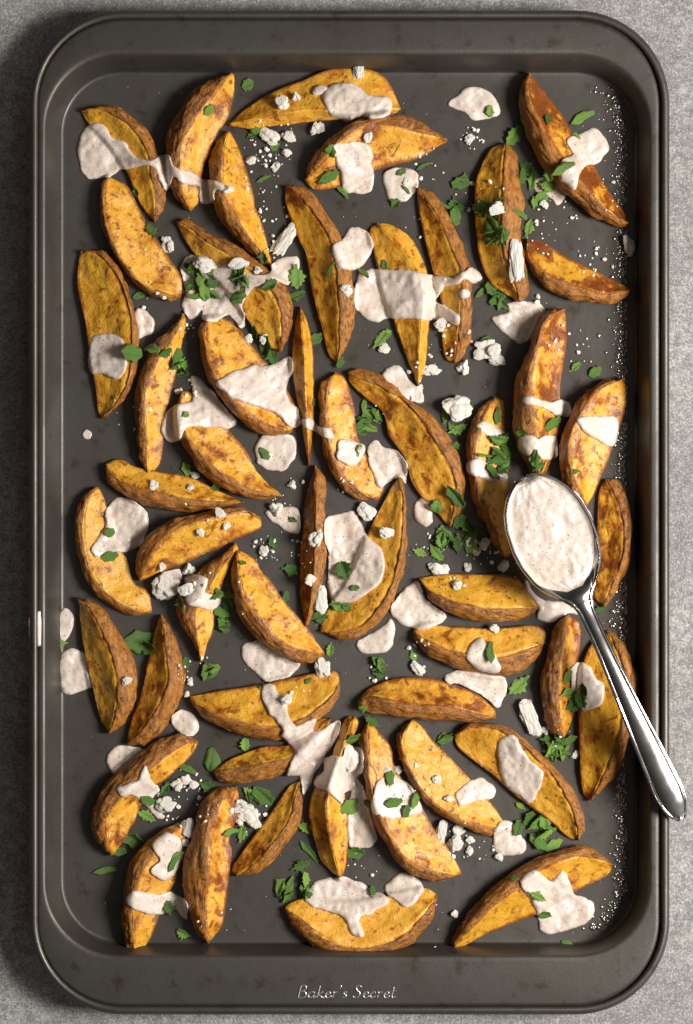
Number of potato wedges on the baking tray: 50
